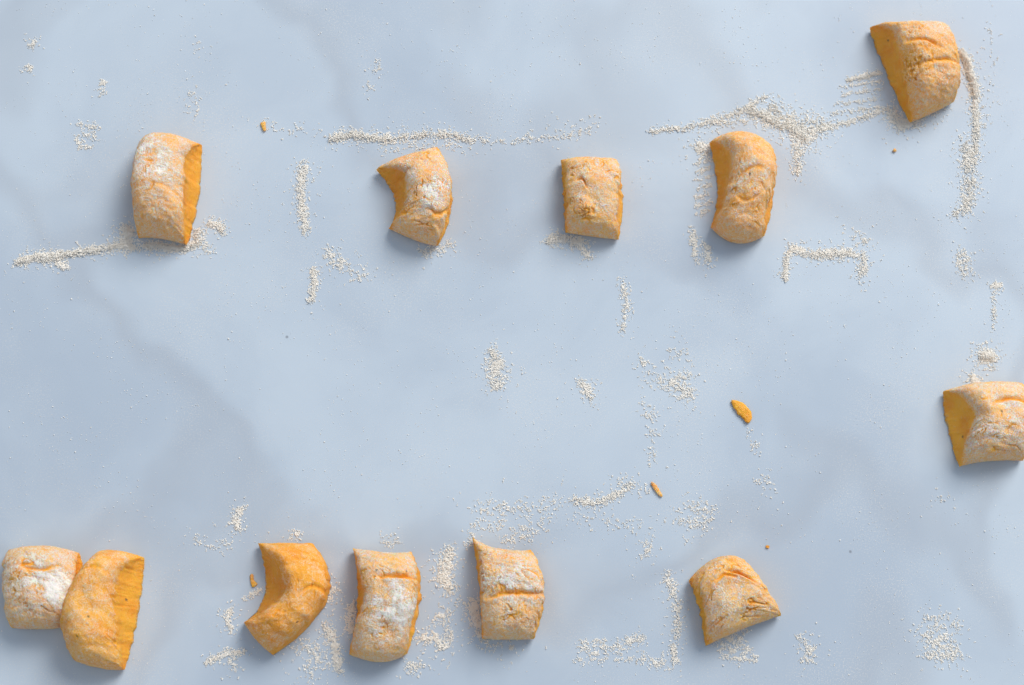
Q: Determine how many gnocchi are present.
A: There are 12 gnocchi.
